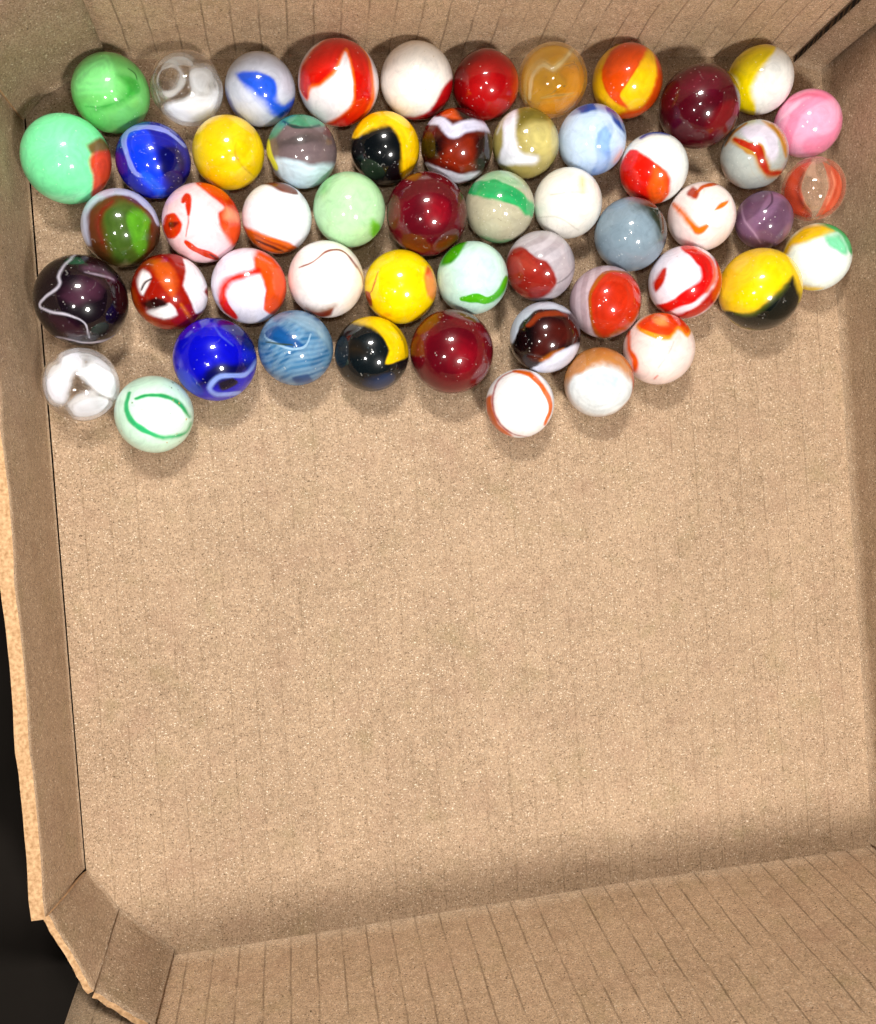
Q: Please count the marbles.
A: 53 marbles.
